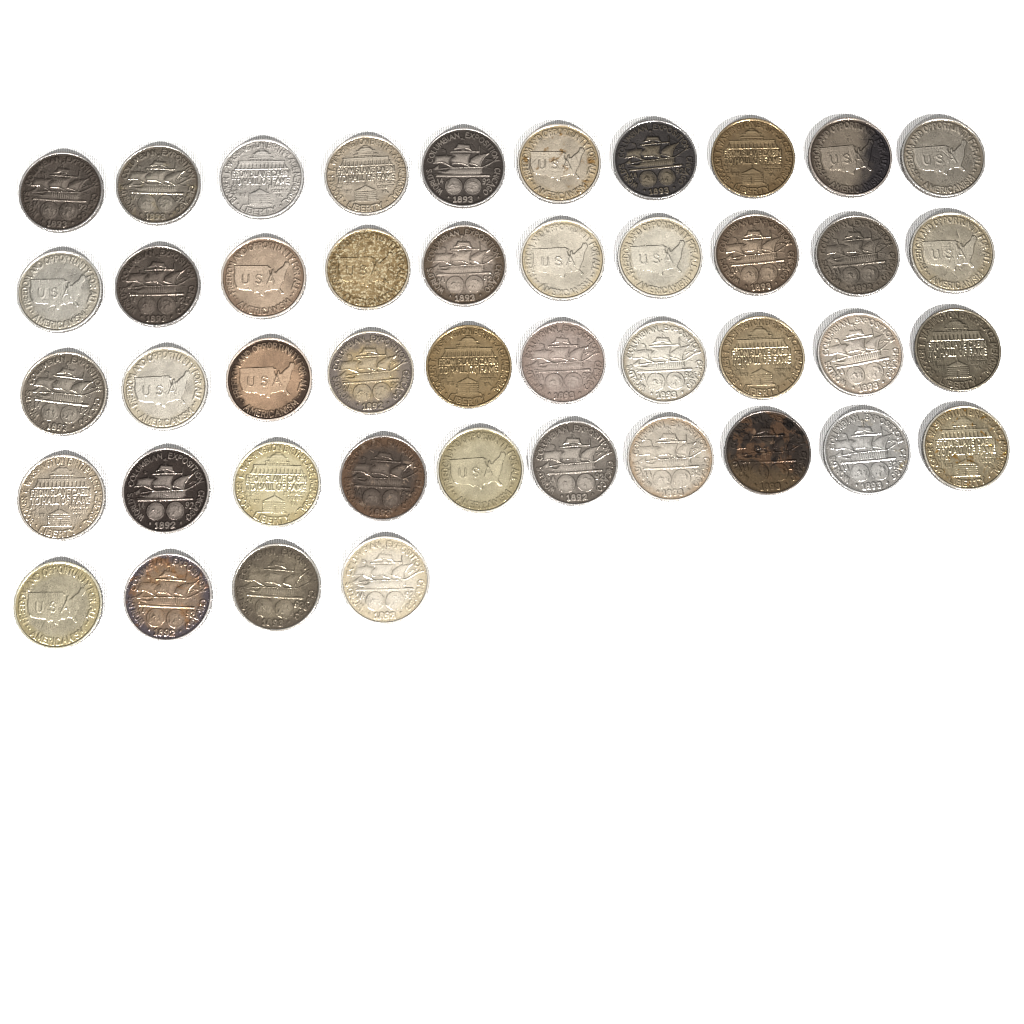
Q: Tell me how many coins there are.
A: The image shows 44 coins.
